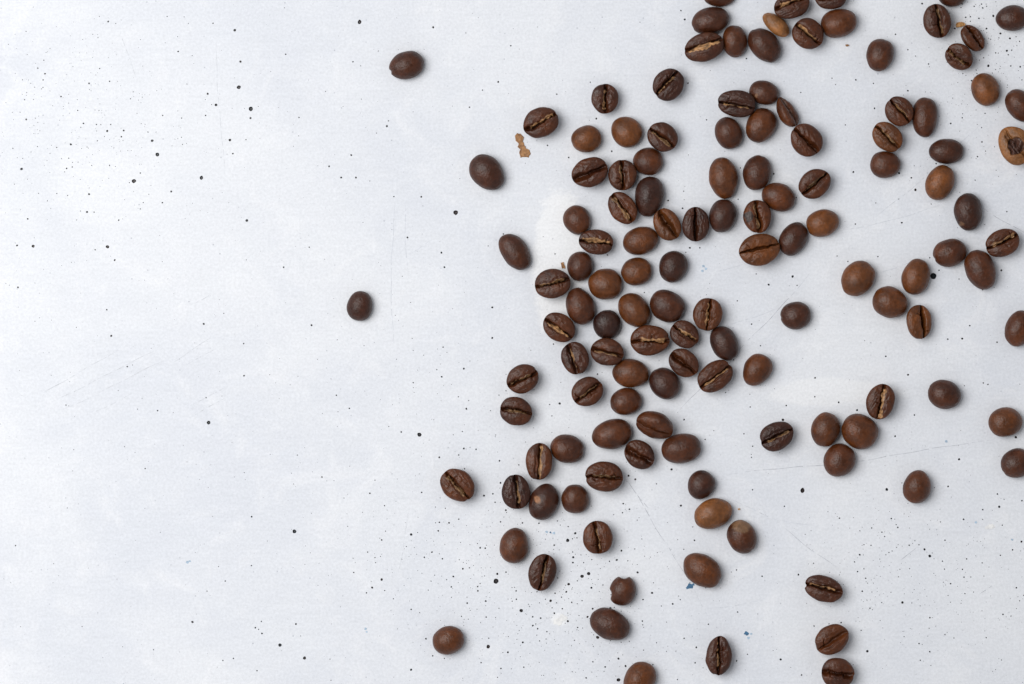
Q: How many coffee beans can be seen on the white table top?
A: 130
